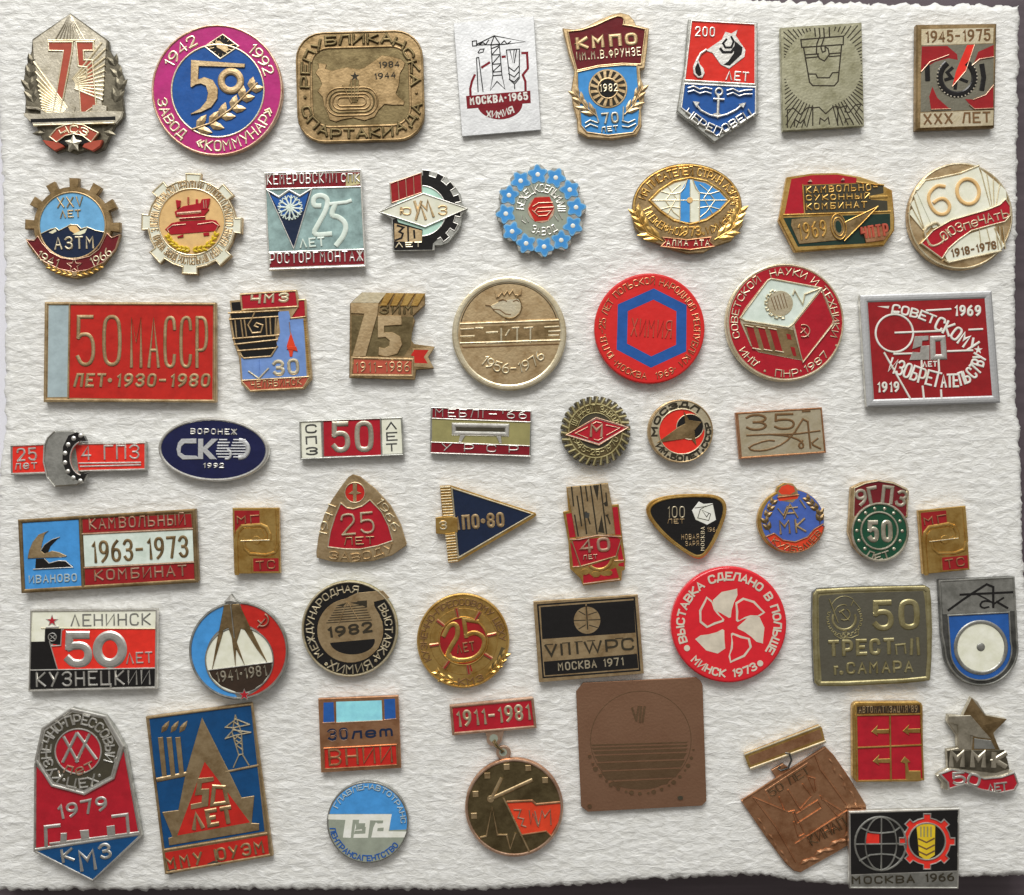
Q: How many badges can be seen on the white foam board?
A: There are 57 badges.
